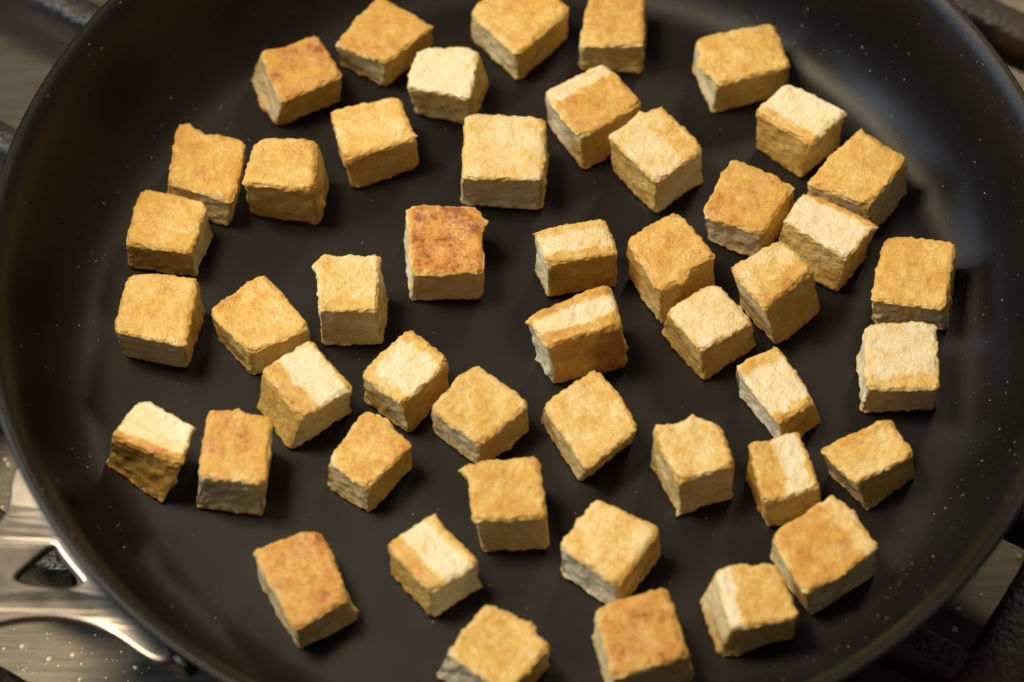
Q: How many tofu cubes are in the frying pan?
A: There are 47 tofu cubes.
